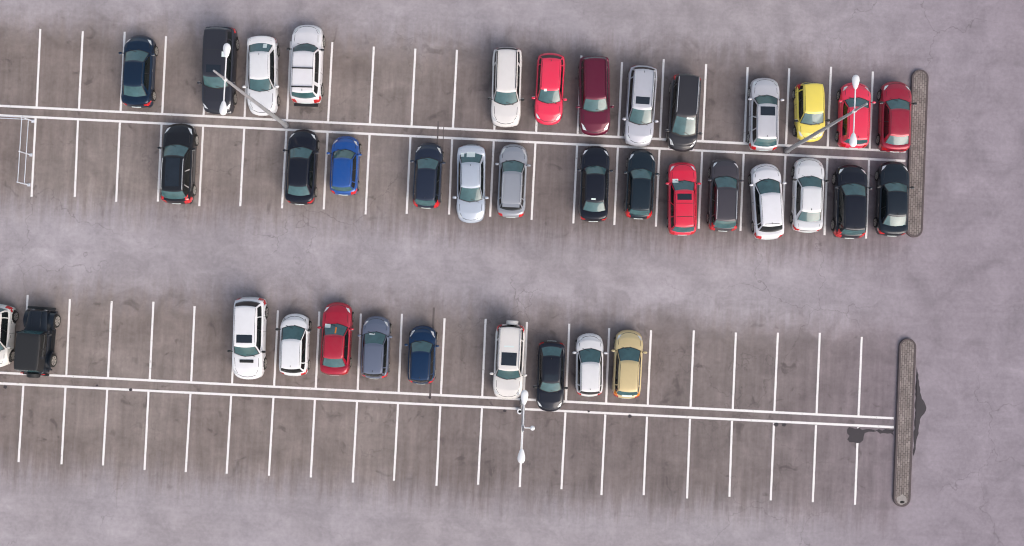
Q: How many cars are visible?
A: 38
